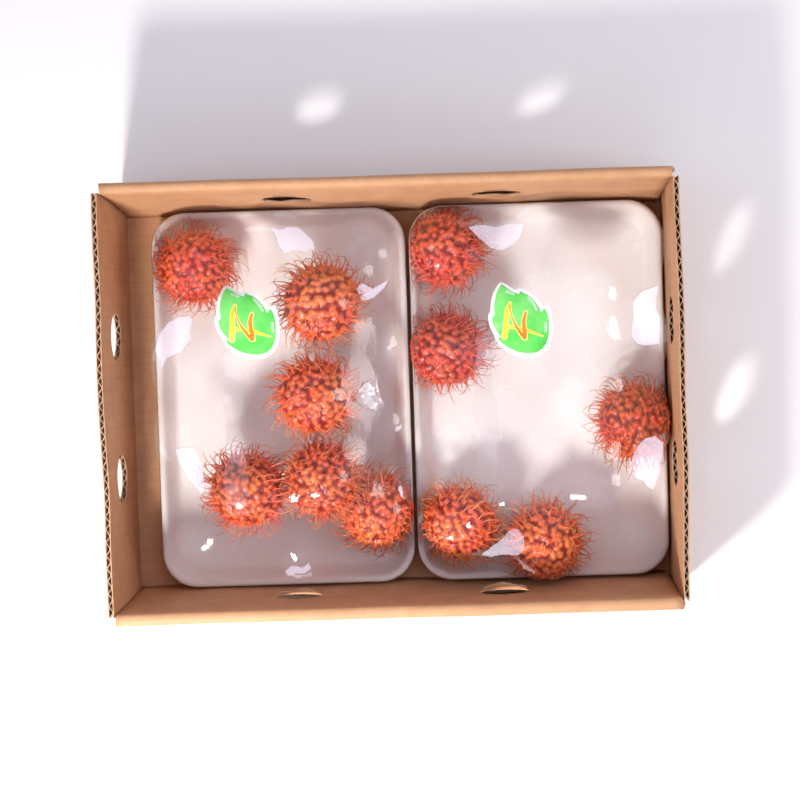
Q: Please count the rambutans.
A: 11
